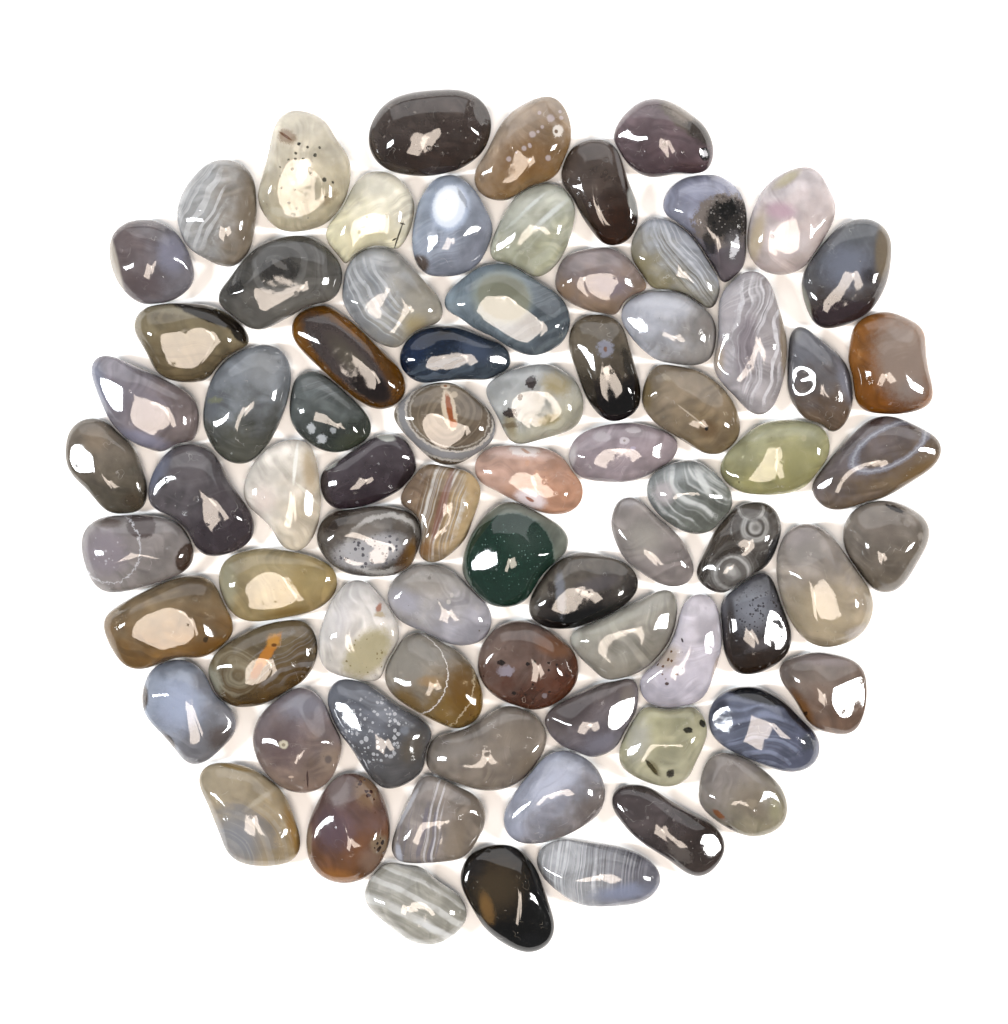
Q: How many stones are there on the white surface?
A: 77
